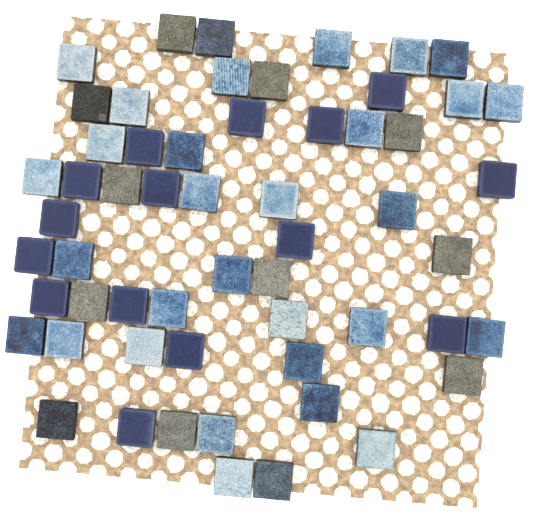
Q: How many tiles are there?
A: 57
